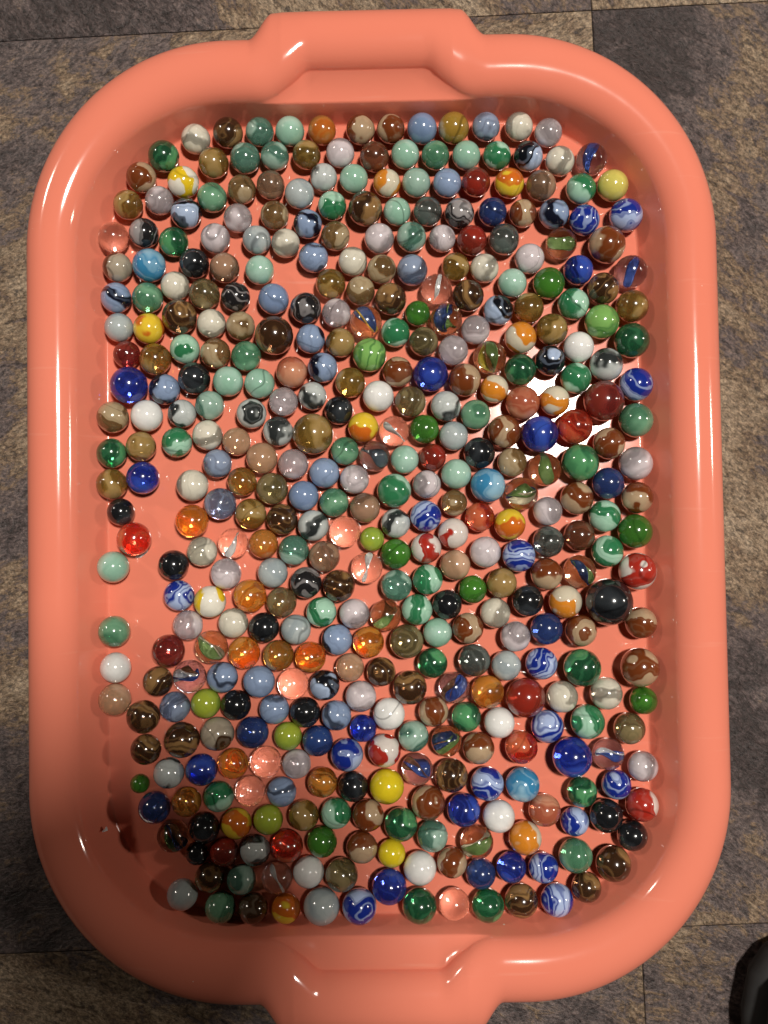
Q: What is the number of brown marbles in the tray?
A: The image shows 90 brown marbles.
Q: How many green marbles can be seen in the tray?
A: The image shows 80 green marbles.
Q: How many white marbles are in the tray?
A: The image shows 69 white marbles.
